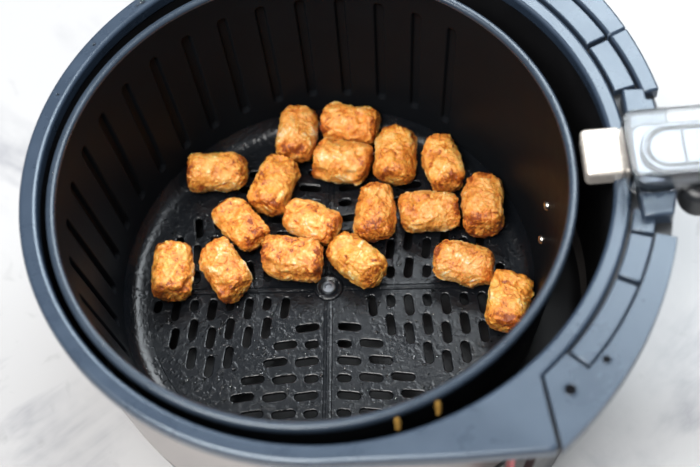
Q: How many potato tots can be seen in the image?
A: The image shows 18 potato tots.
